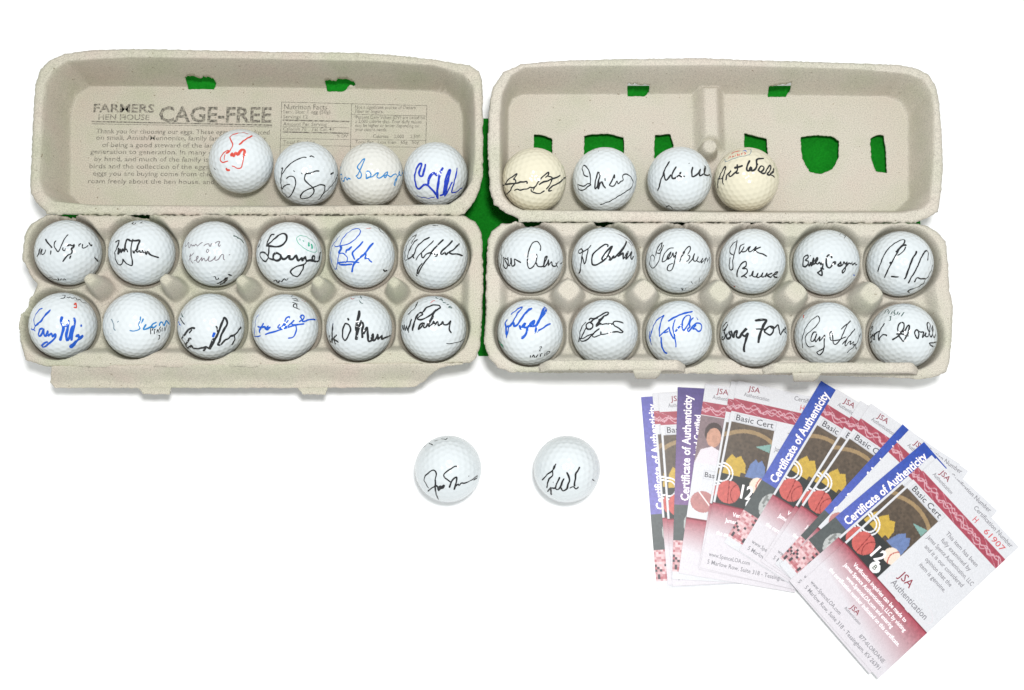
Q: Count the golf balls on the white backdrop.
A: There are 34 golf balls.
